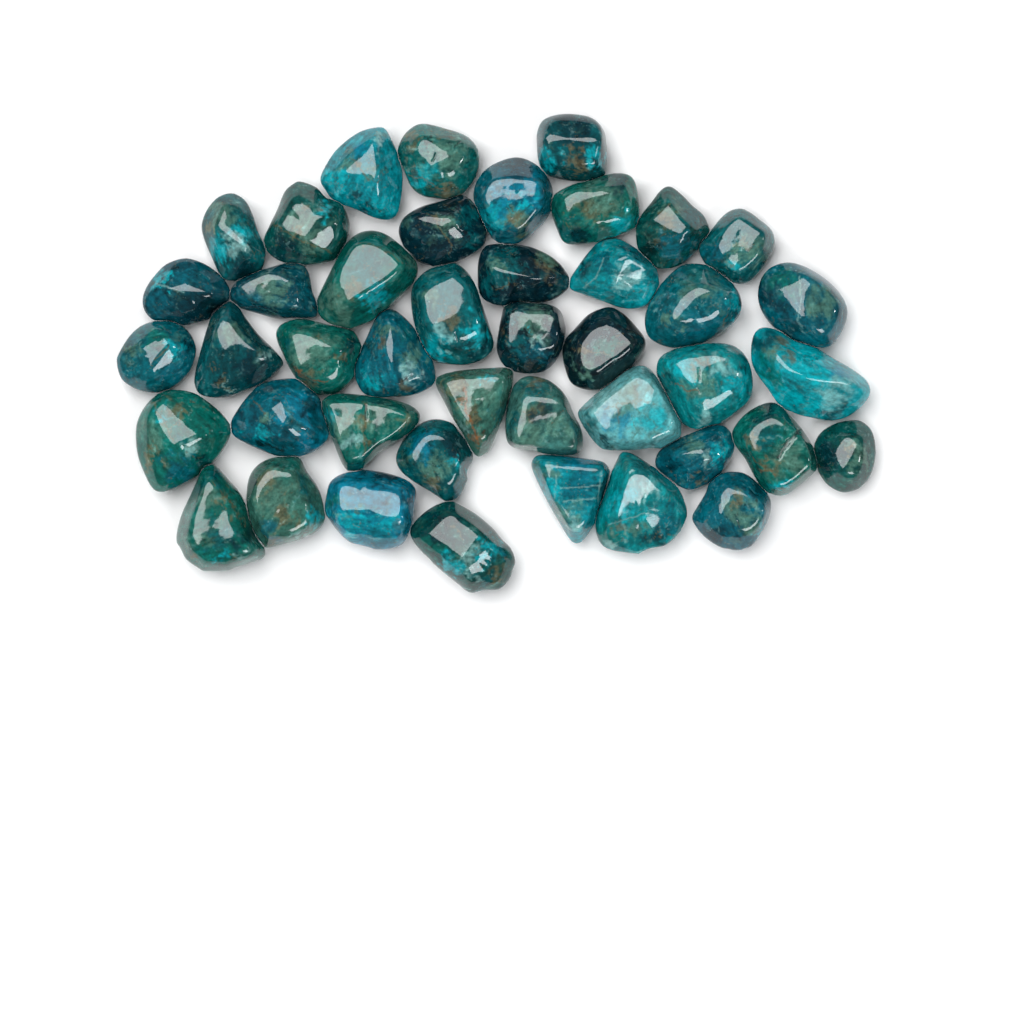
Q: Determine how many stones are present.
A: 43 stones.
